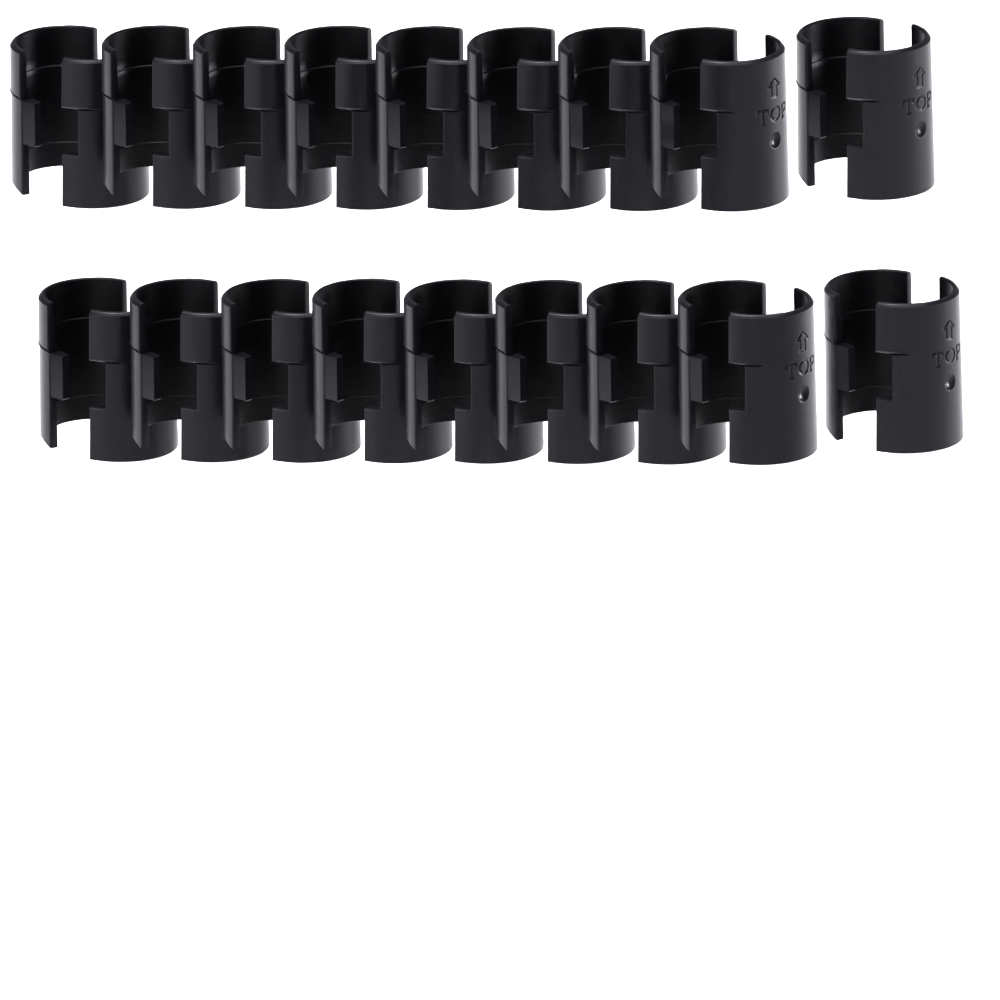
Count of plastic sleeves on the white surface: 18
